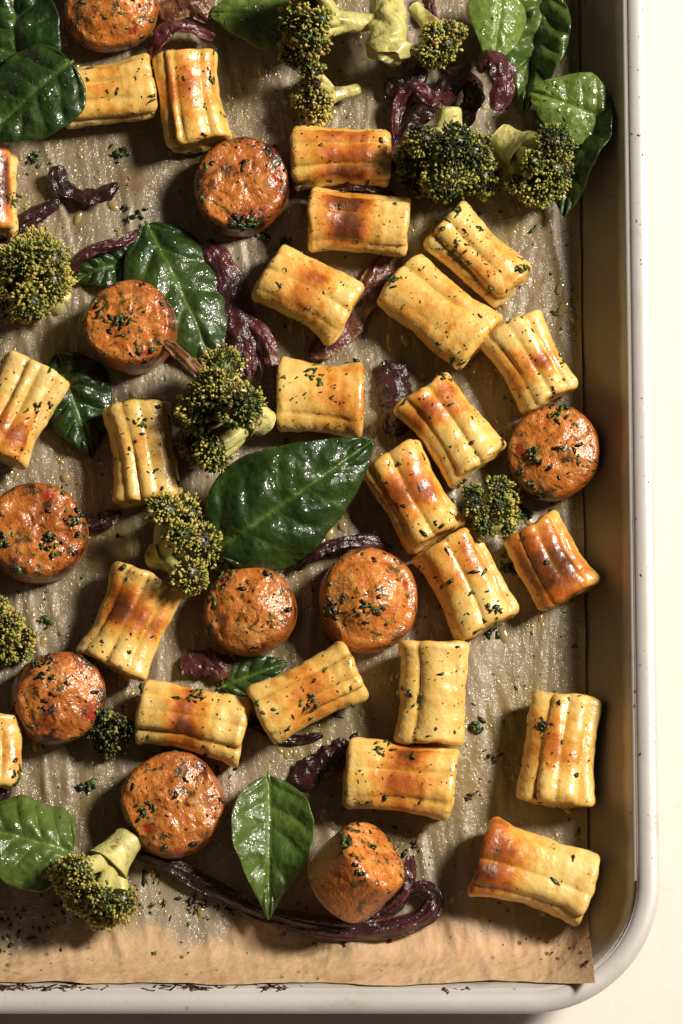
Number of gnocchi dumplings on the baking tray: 24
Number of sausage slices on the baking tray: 10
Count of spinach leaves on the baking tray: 14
